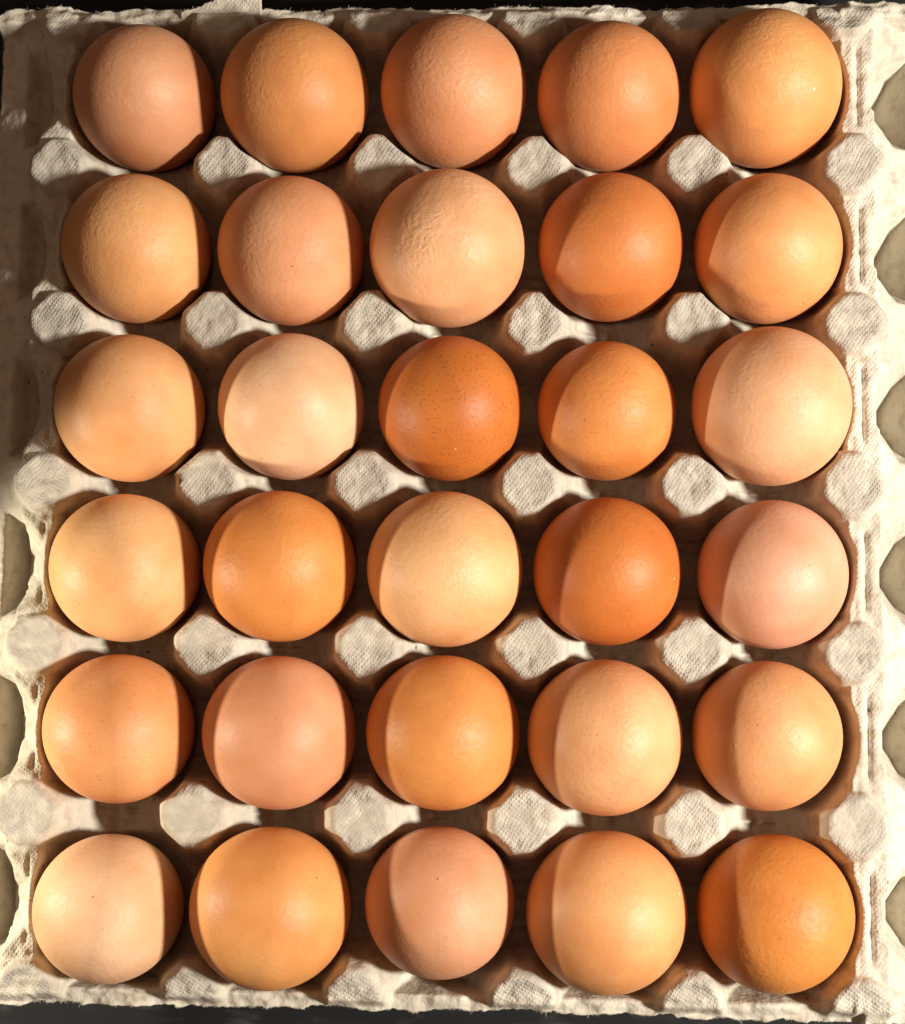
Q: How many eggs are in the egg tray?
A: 30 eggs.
